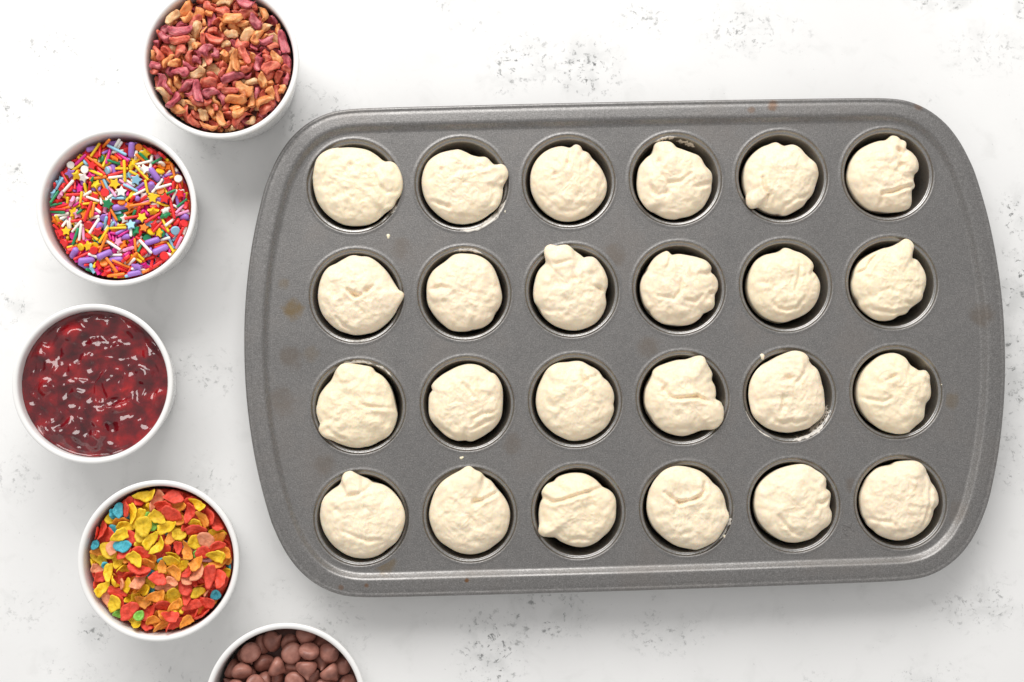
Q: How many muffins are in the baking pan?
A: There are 24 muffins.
